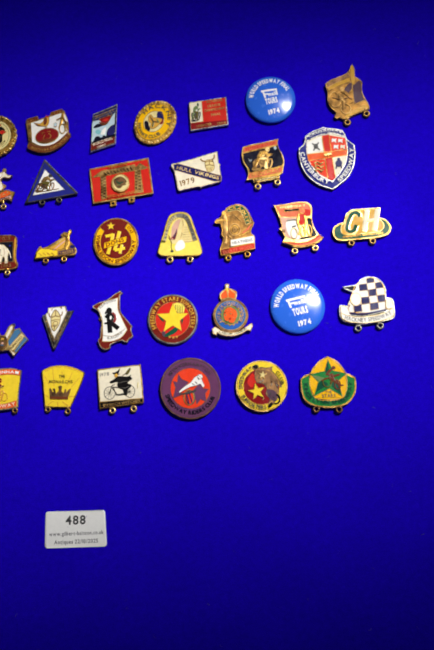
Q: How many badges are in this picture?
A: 33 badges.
